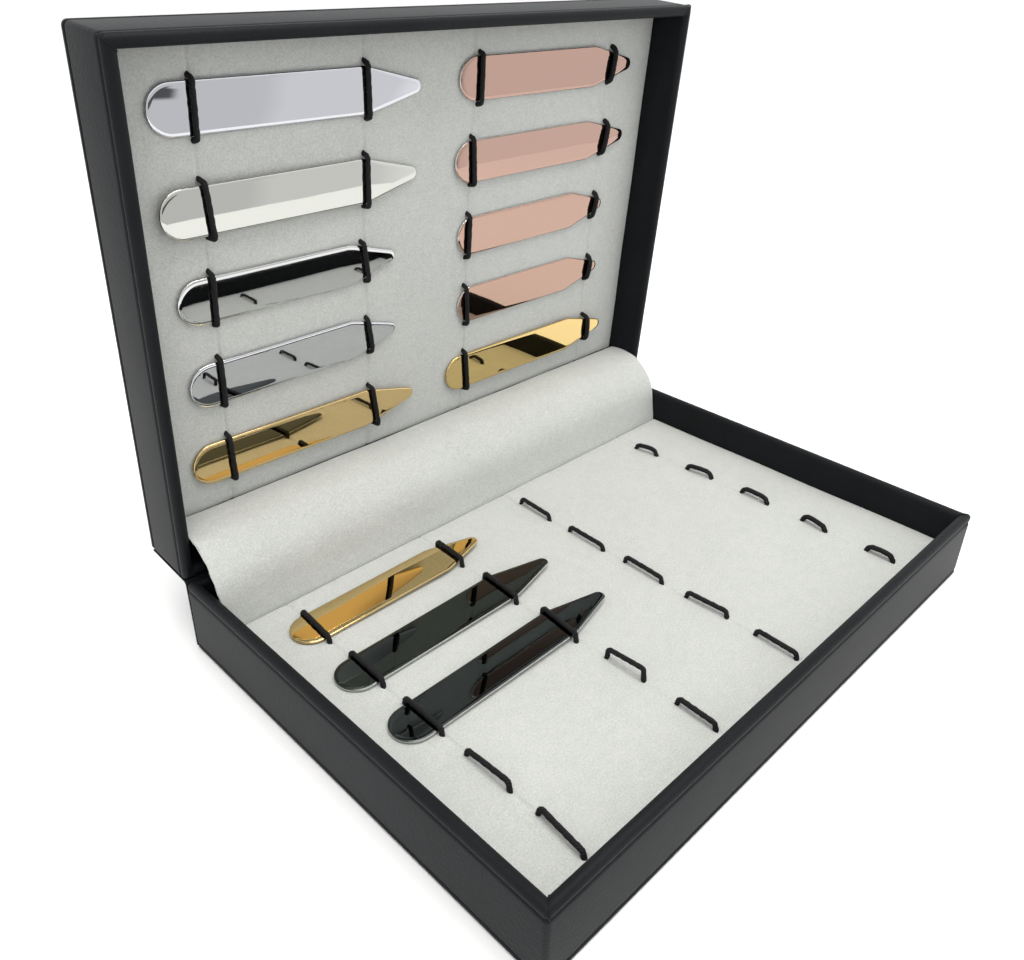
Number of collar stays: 13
